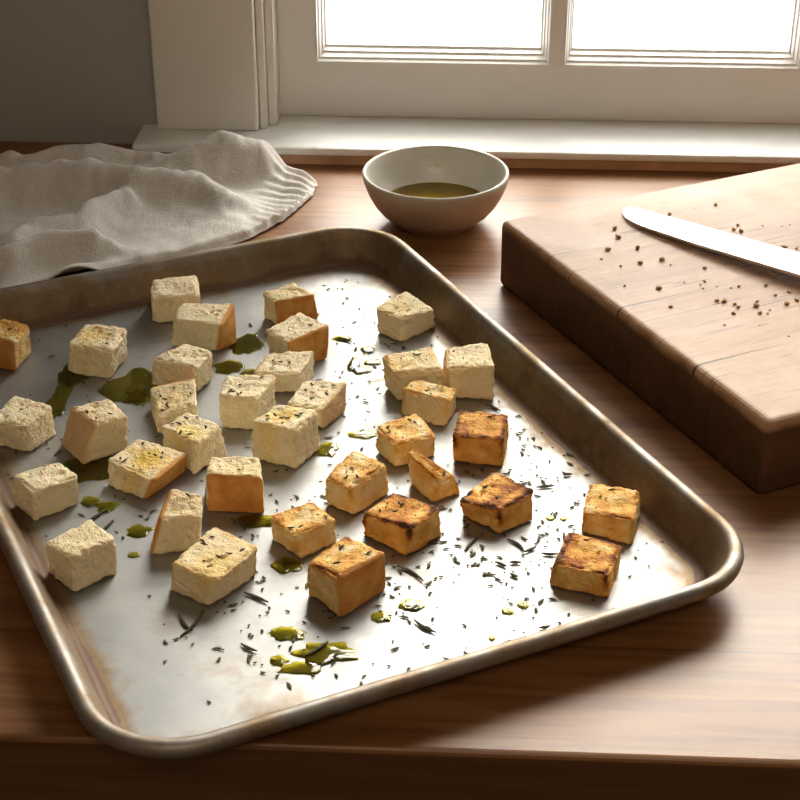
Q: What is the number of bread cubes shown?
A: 35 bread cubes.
